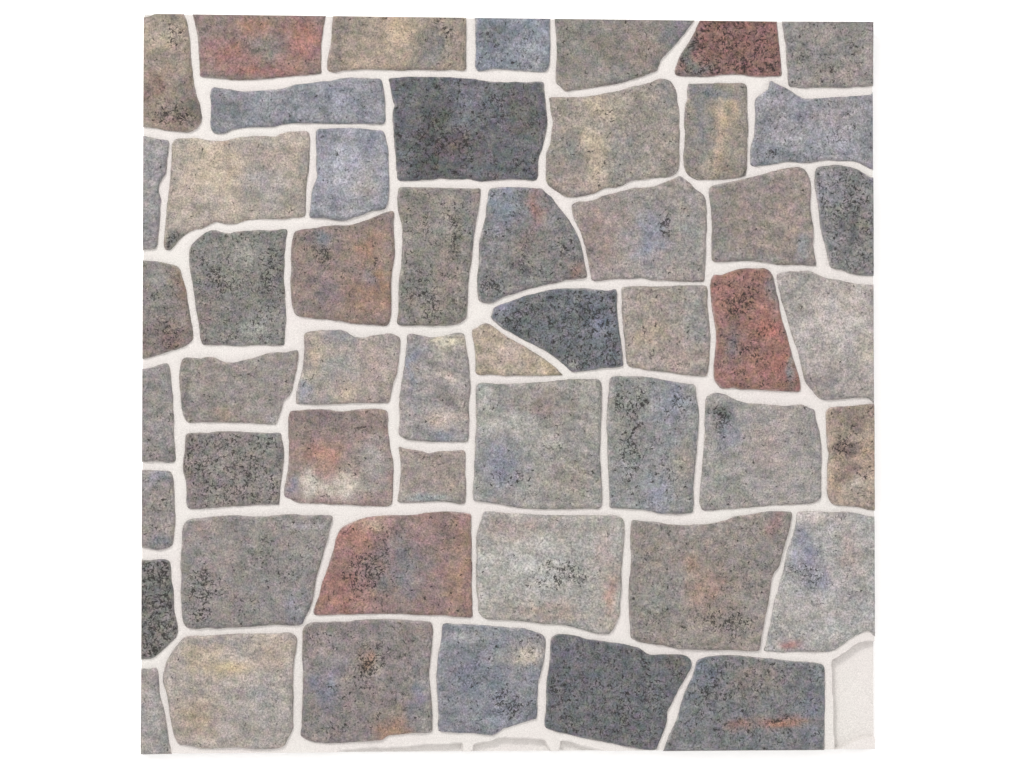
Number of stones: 52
